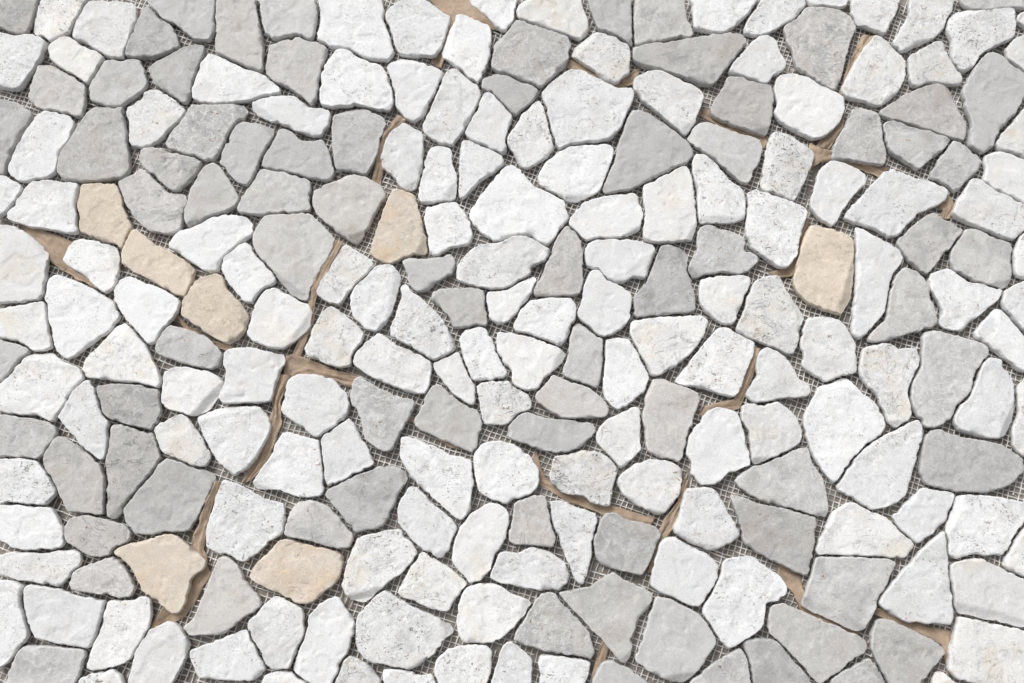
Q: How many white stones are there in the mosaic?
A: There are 144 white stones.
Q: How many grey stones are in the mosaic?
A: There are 79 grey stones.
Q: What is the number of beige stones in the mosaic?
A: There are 7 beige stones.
